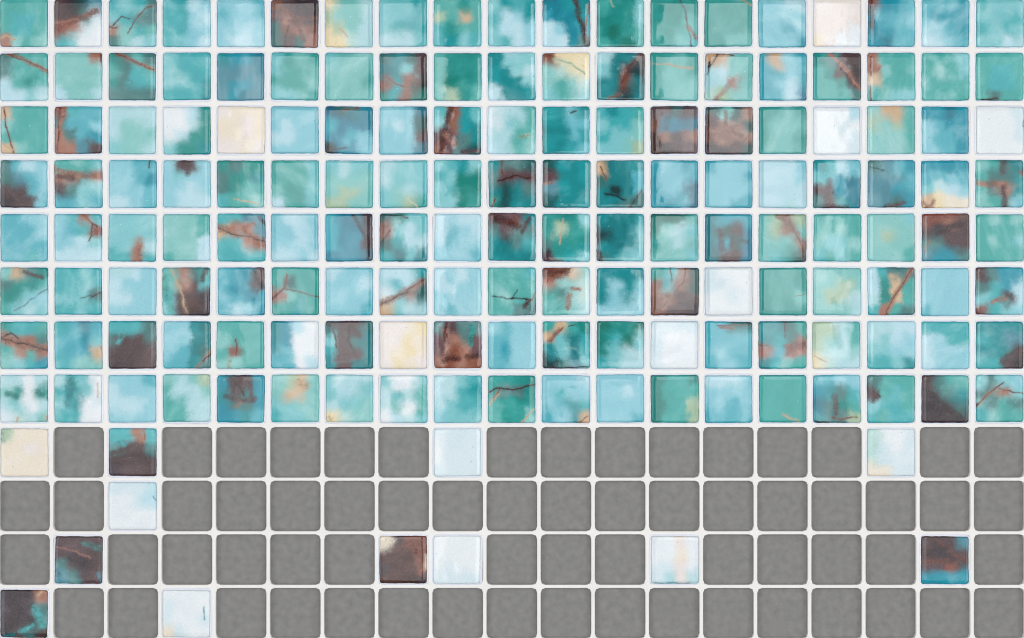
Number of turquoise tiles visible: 136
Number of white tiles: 14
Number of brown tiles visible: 14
